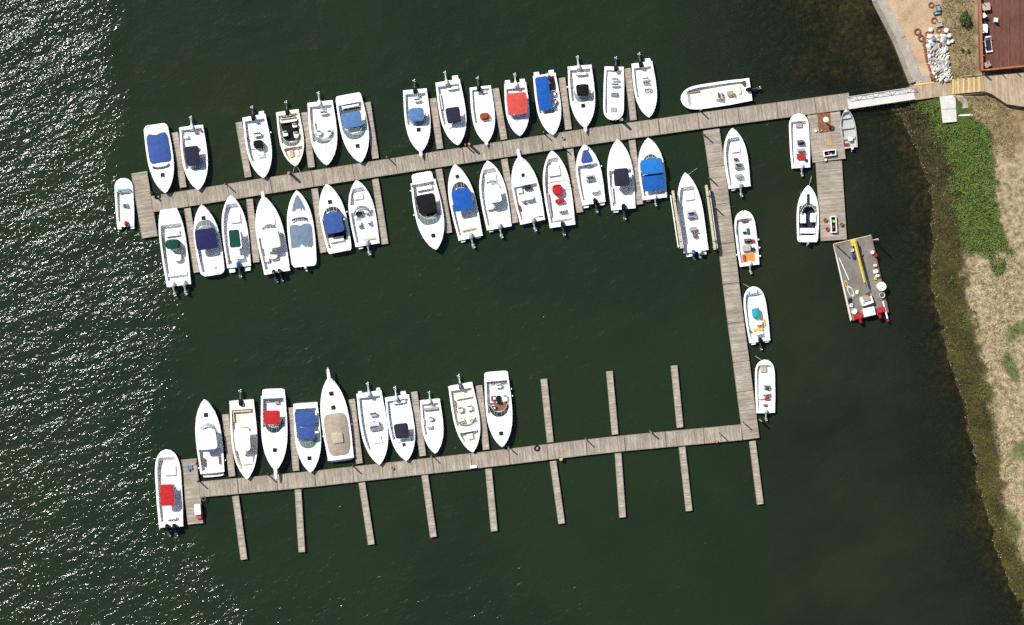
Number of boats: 50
